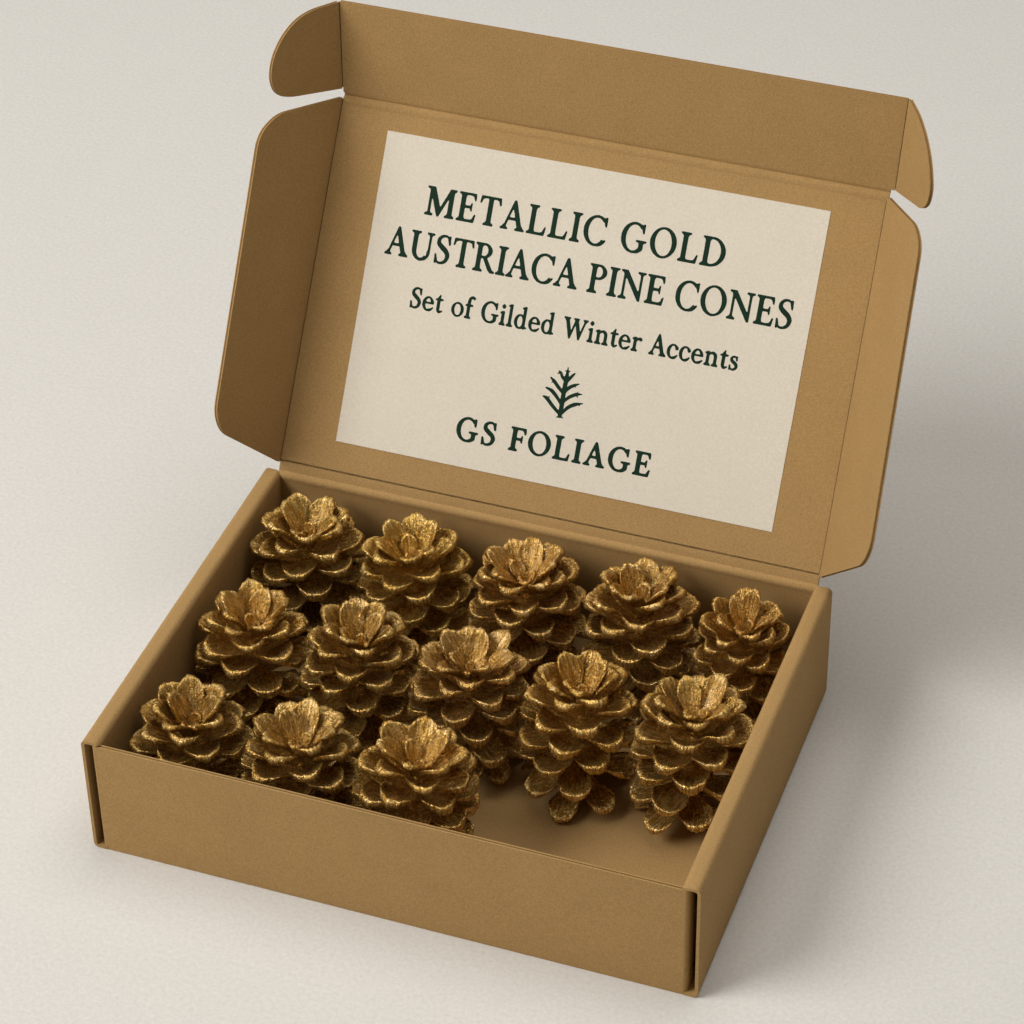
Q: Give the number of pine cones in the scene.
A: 13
